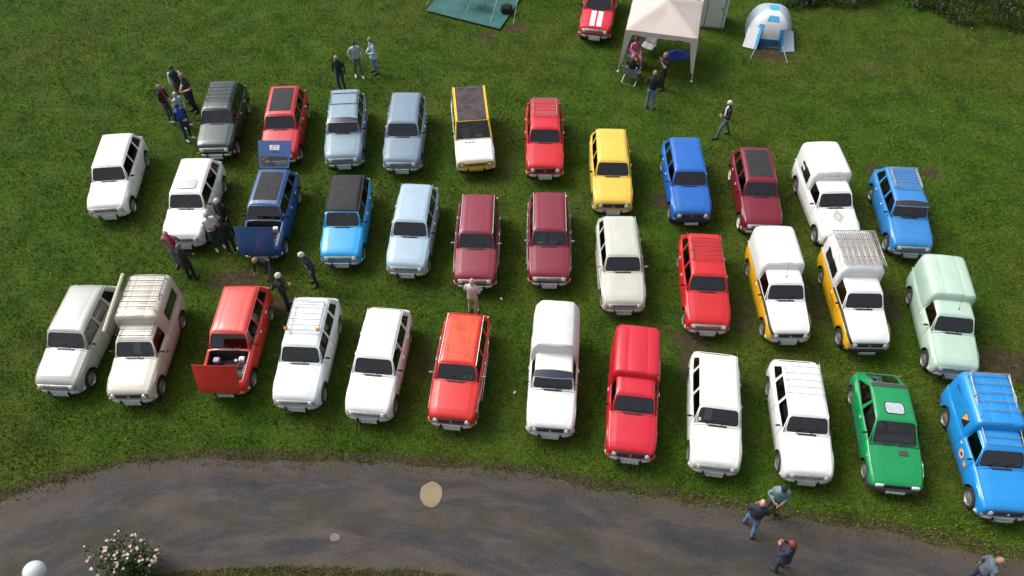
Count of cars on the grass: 36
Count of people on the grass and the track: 26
